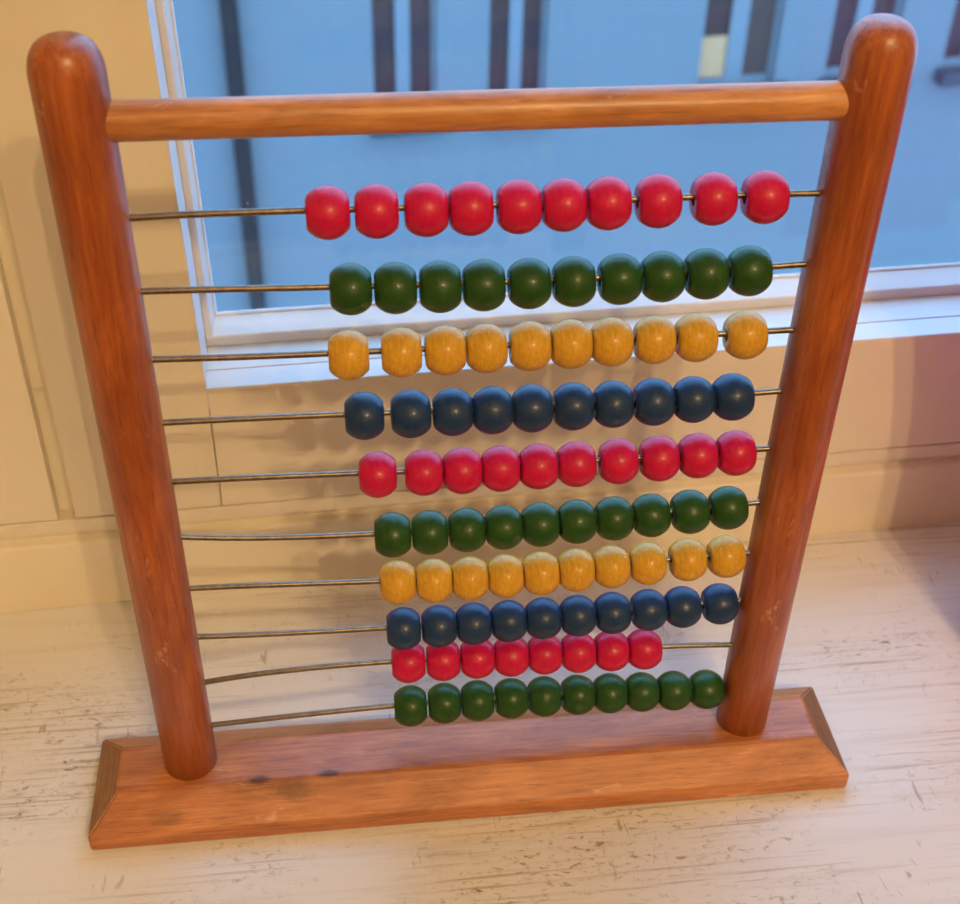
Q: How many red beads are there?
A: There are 28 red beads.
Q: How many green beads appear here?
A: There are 30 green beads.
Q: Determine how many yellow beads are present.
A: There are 20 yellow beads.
